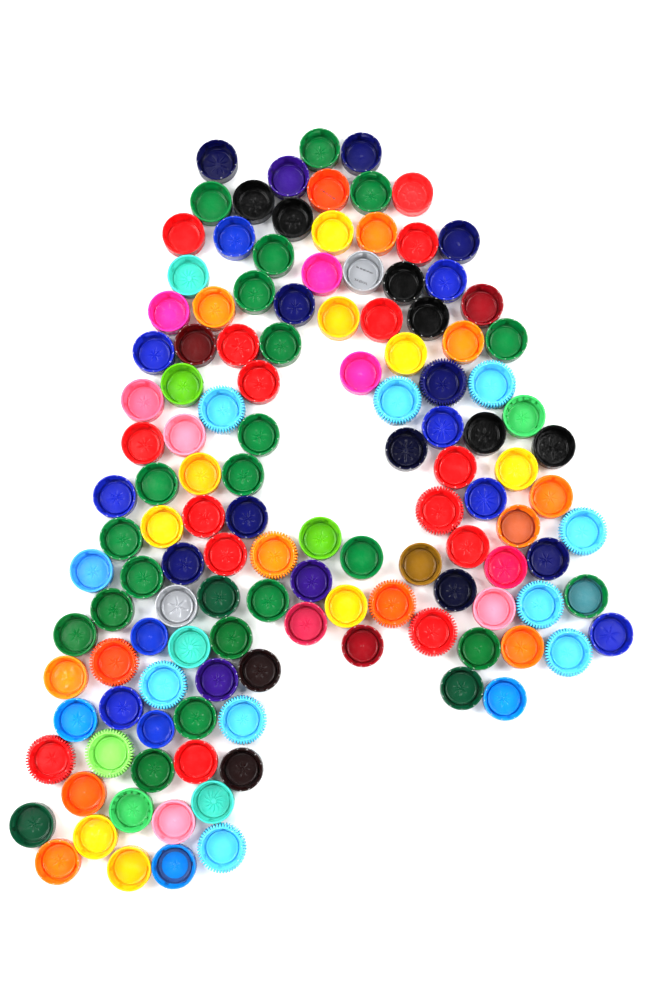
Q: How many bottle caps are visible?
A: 128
